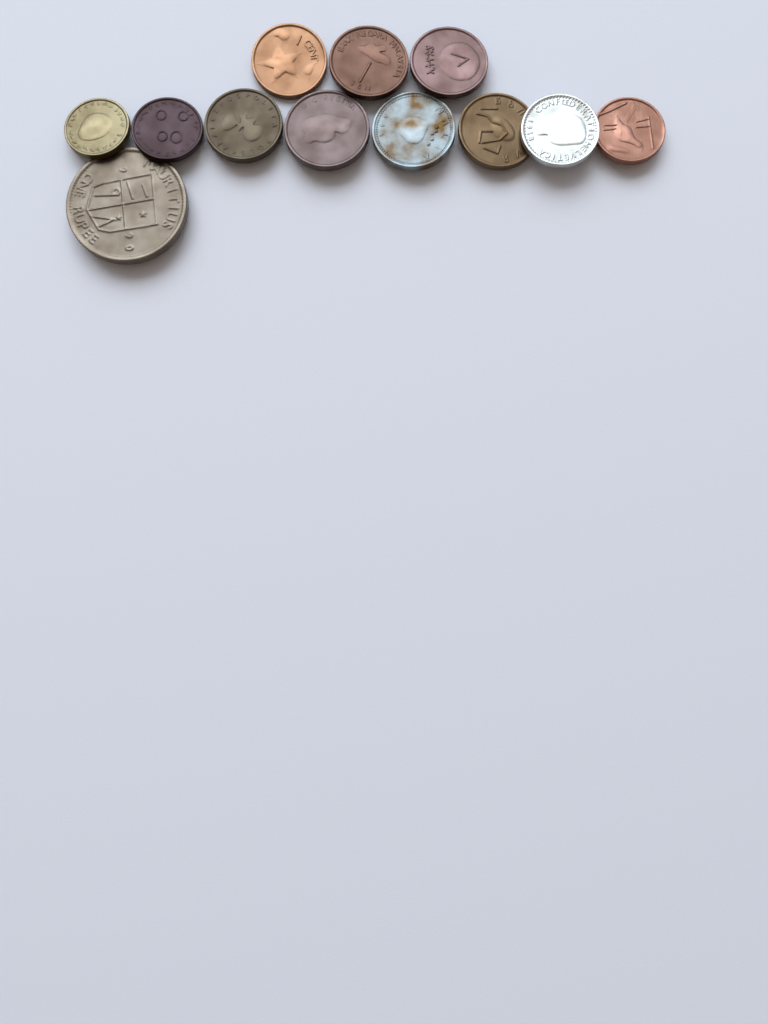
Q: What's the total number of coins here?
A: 12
